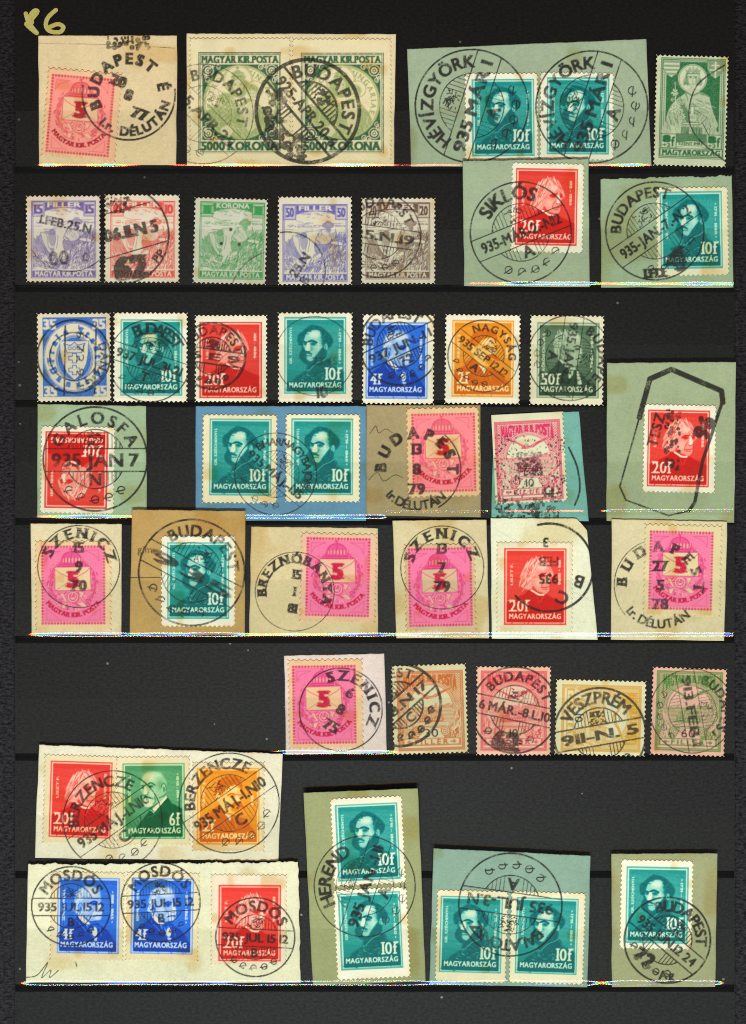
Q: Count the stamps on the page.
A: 48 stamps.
